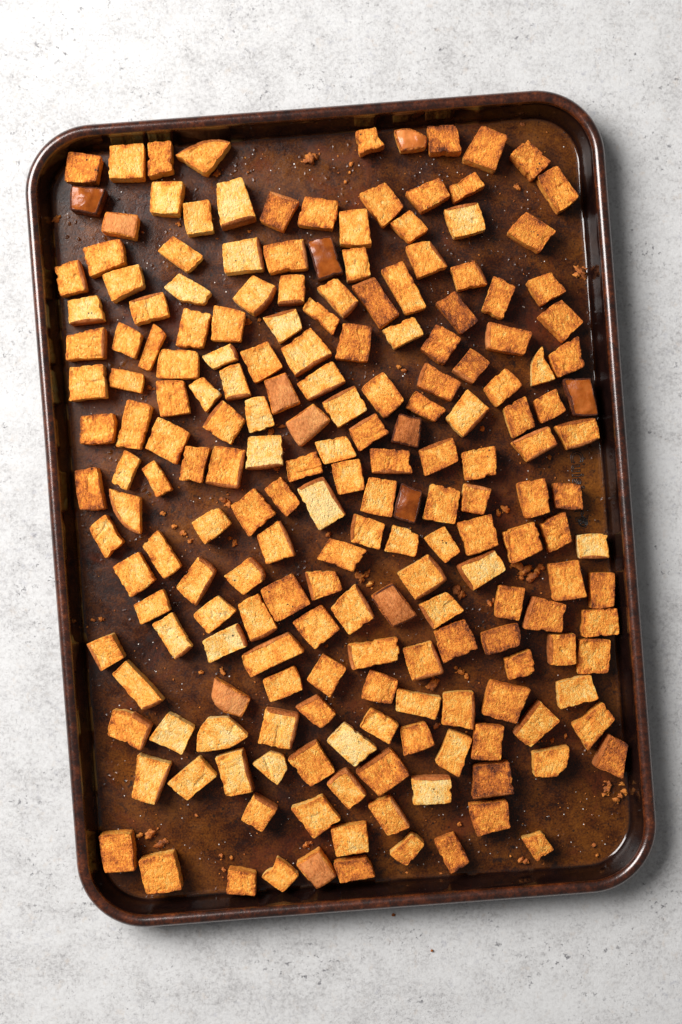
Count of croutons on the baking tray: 200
